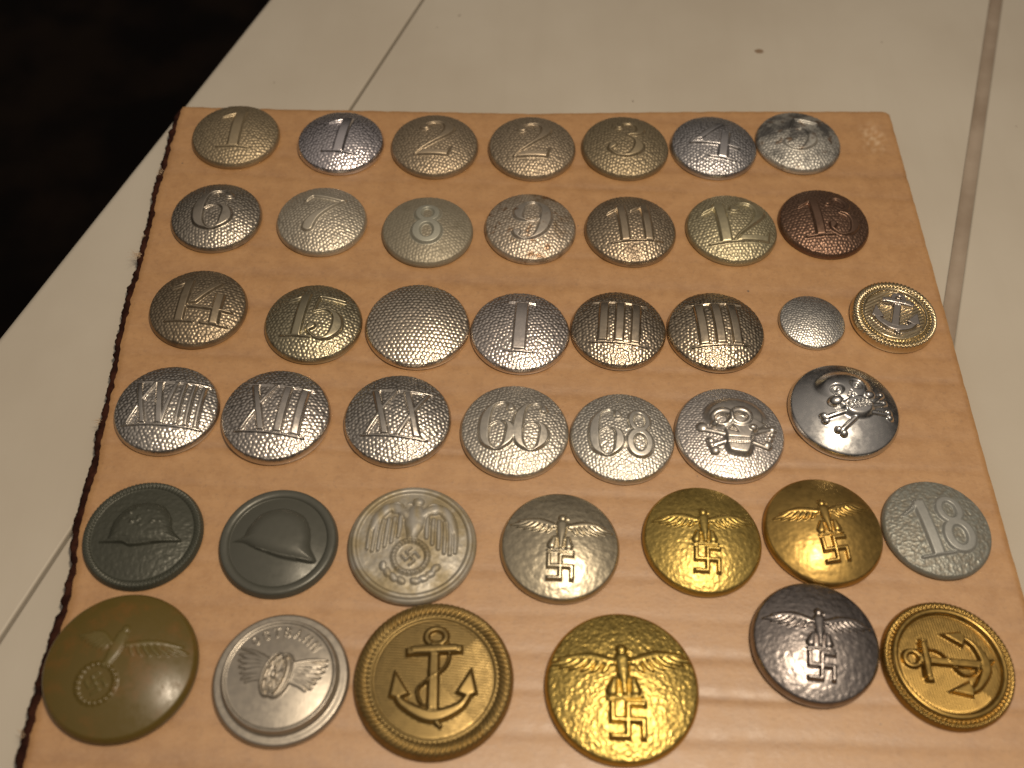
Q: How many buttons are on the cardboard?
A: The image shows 42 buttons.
